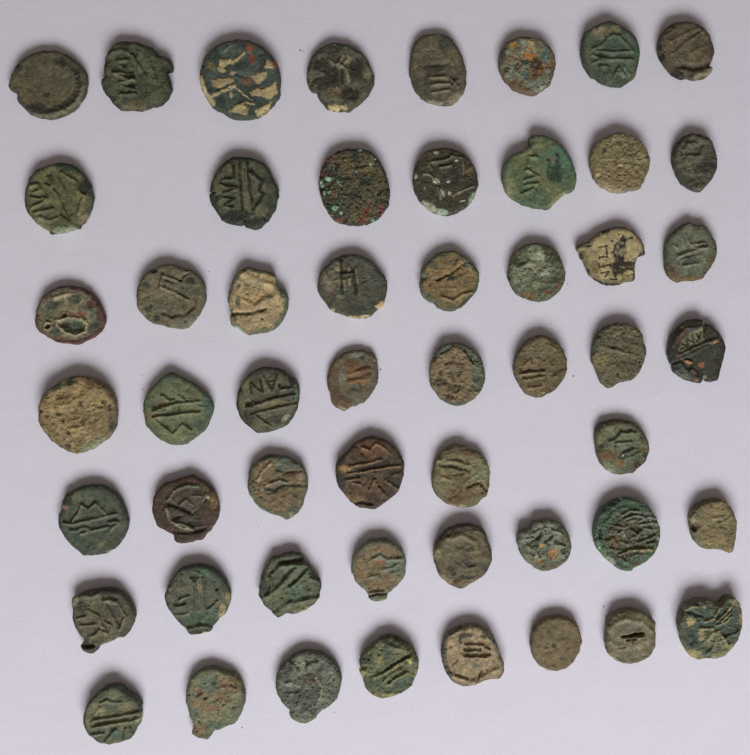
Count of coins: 53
